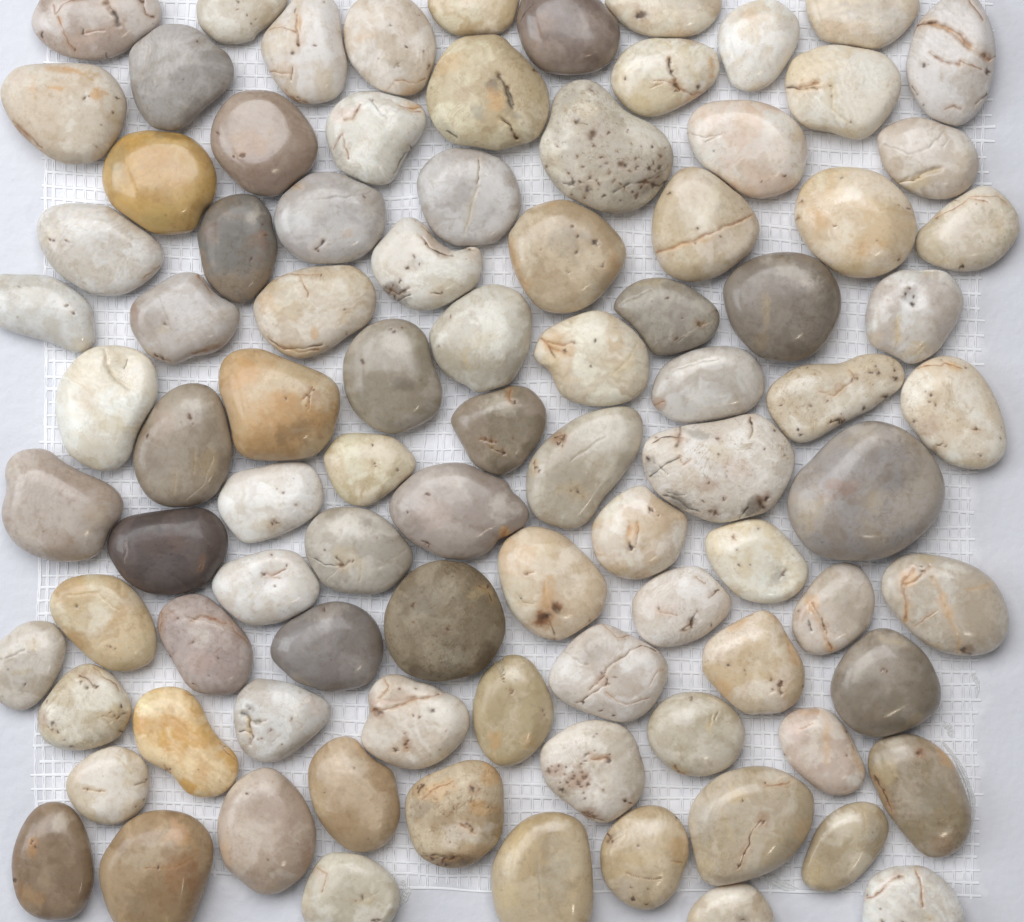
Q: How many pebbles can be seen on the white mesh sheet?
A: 92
